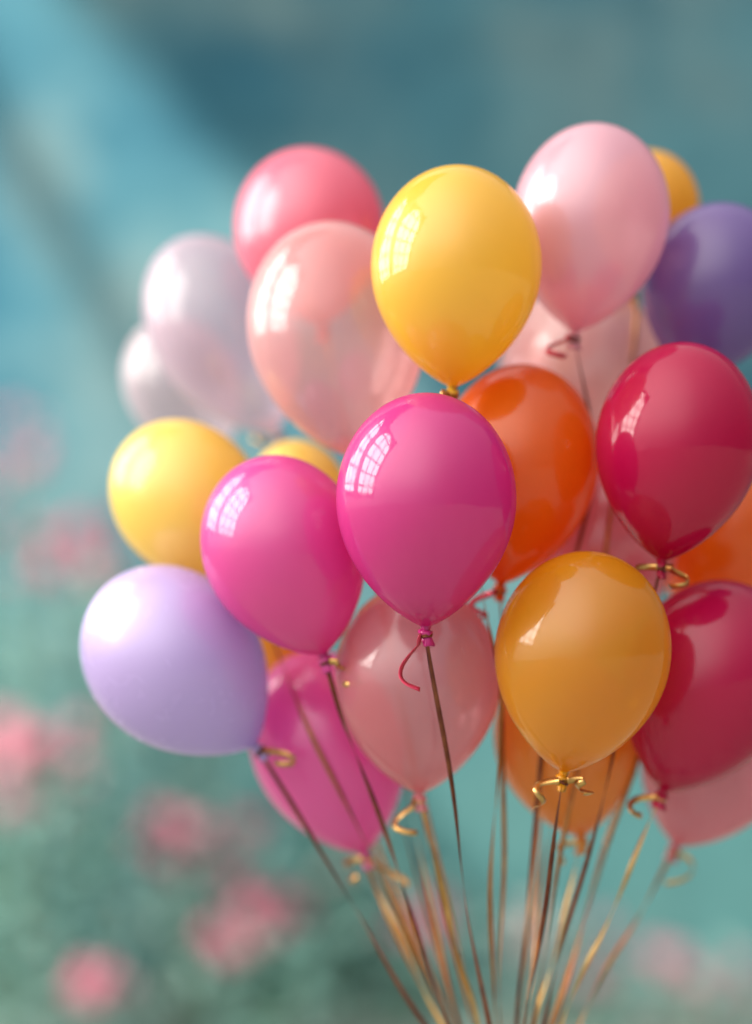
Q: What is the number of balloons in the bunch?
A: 25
